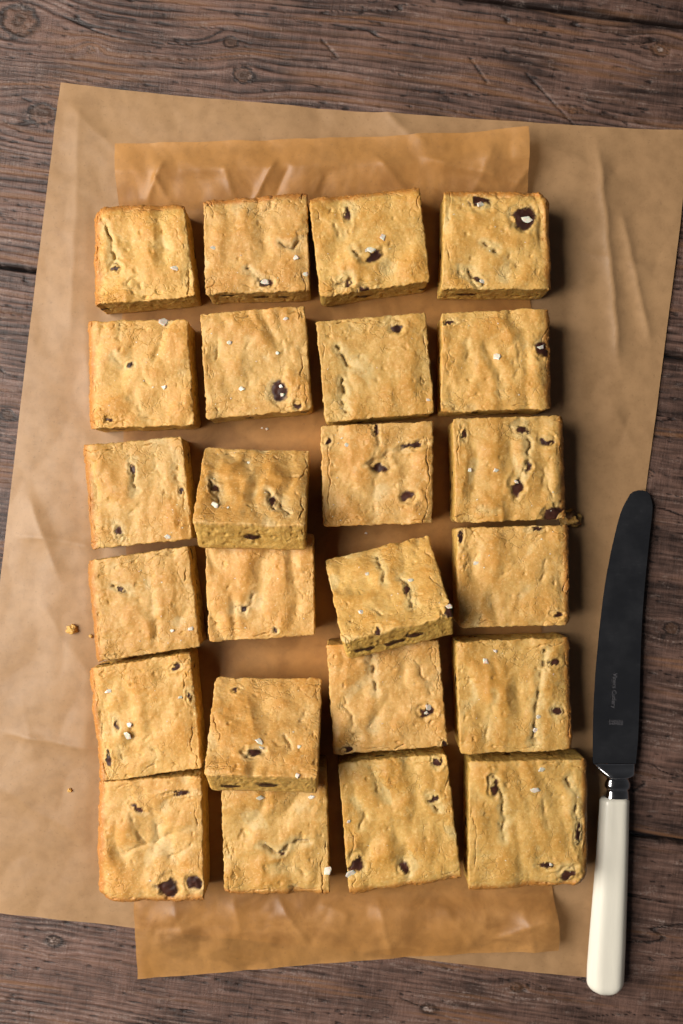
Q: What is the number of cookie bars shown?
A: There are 24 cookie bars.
